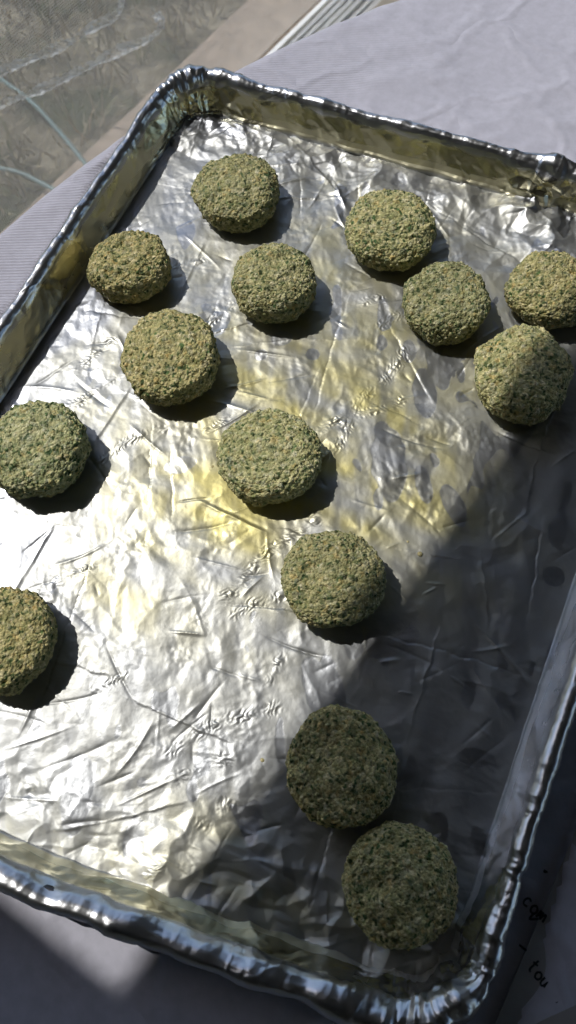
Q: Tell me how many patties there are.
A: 14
